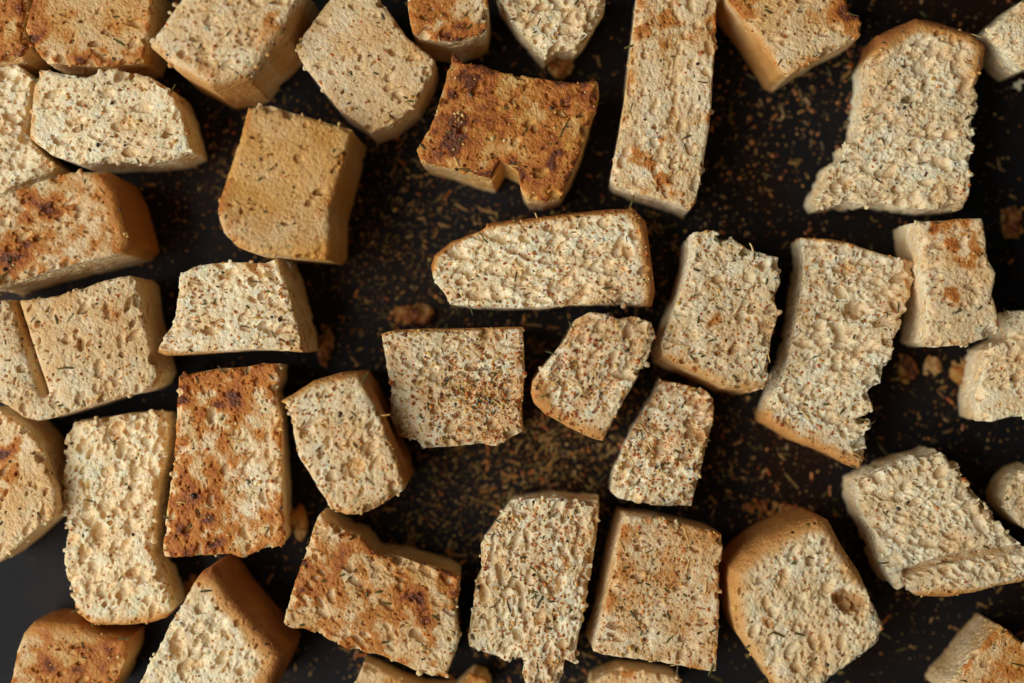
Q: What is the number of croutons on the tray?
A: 40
